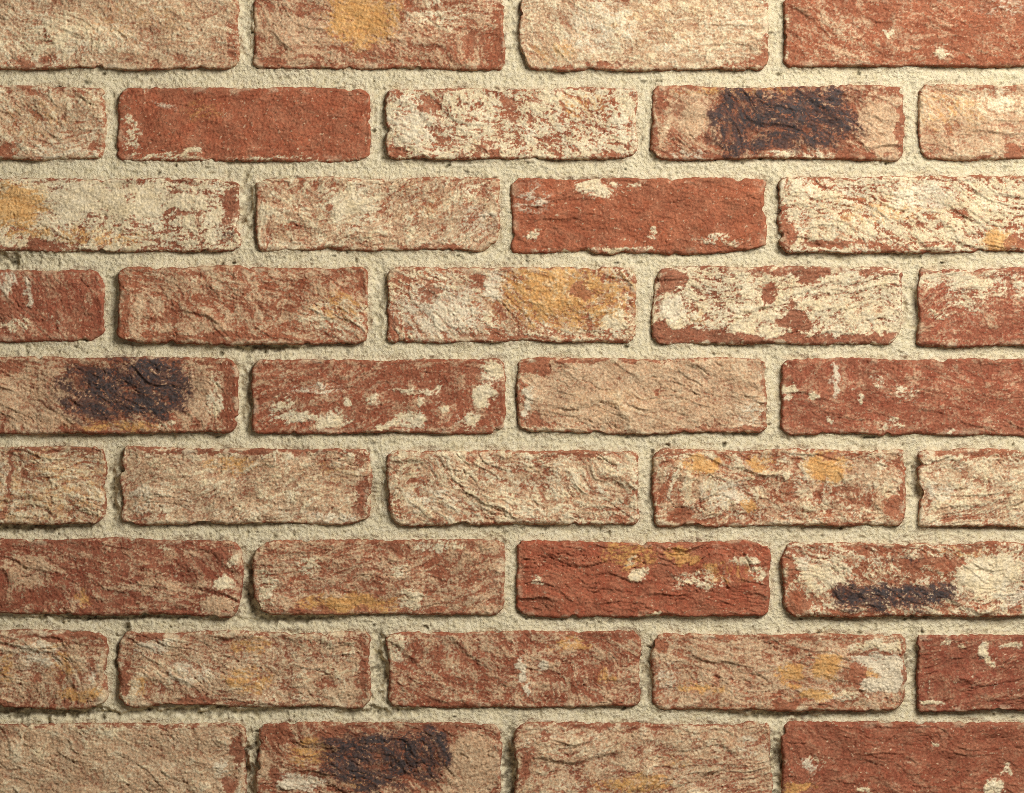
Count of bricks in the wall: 40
